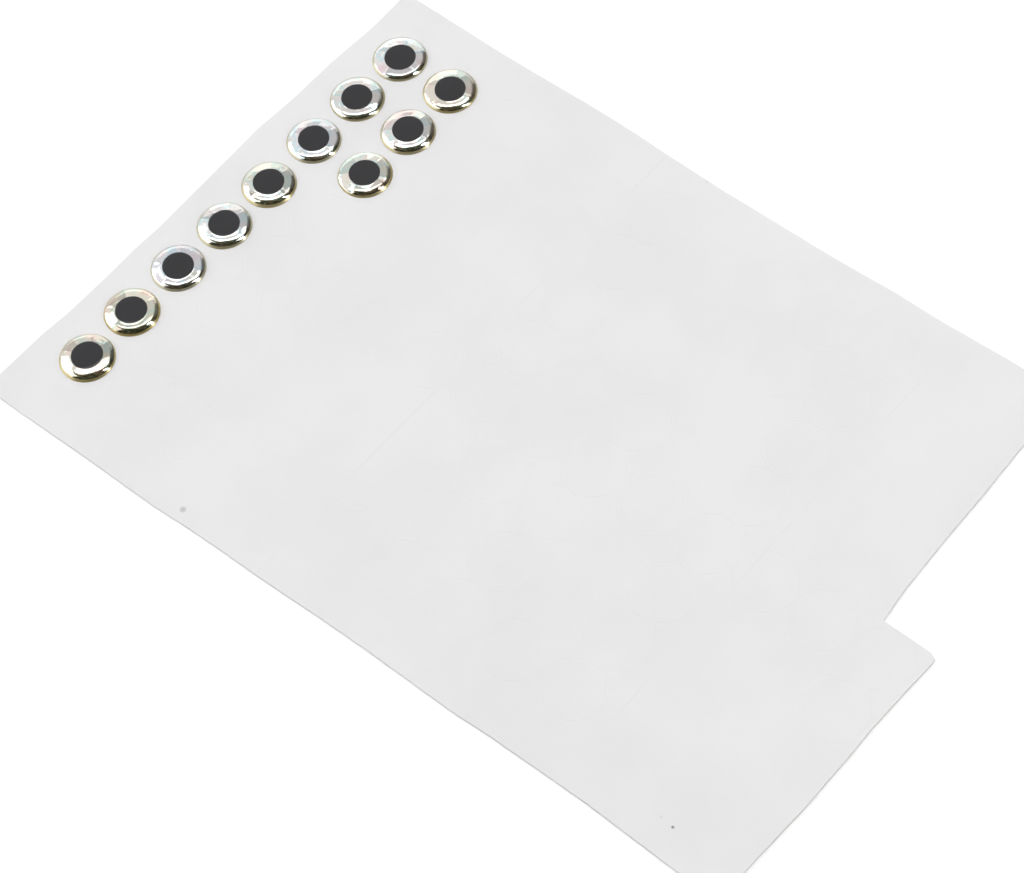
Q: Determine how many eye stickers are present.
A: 11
